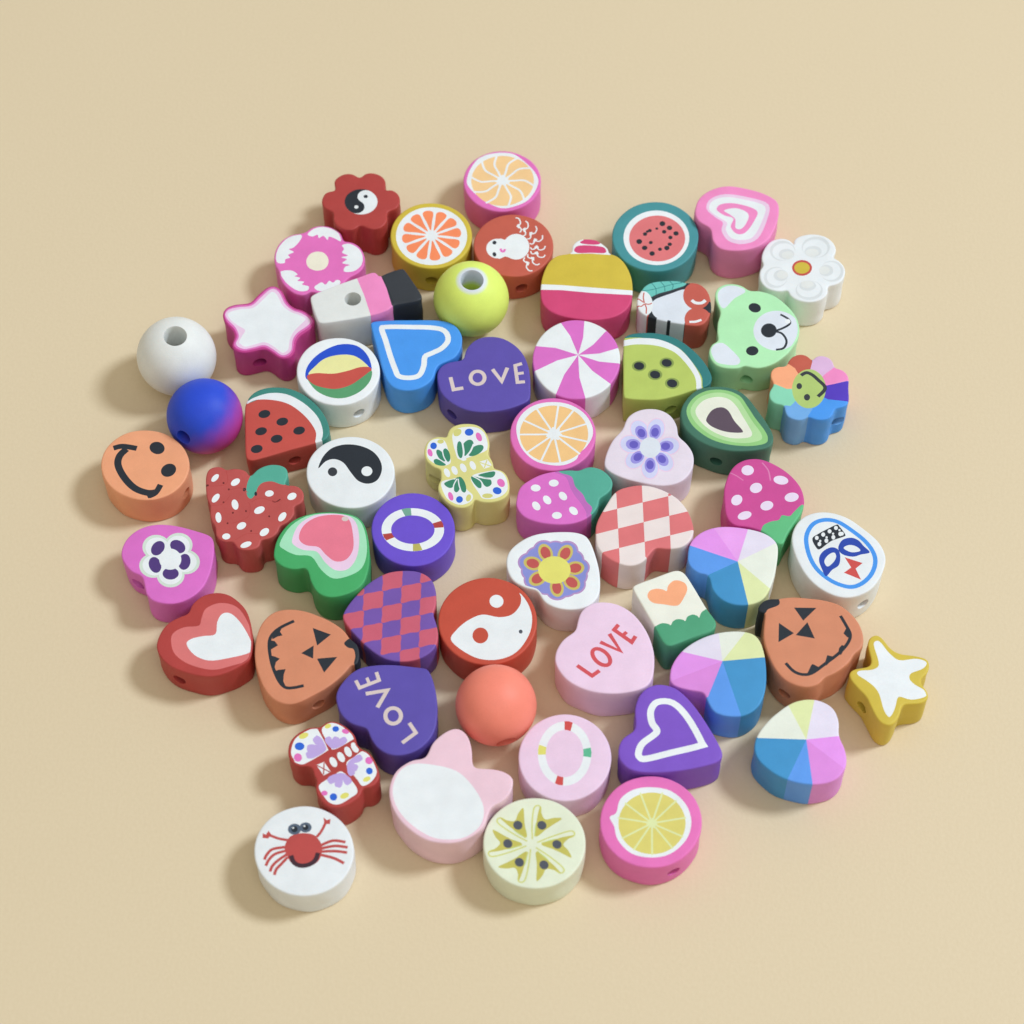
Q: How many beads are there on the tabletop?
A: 58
